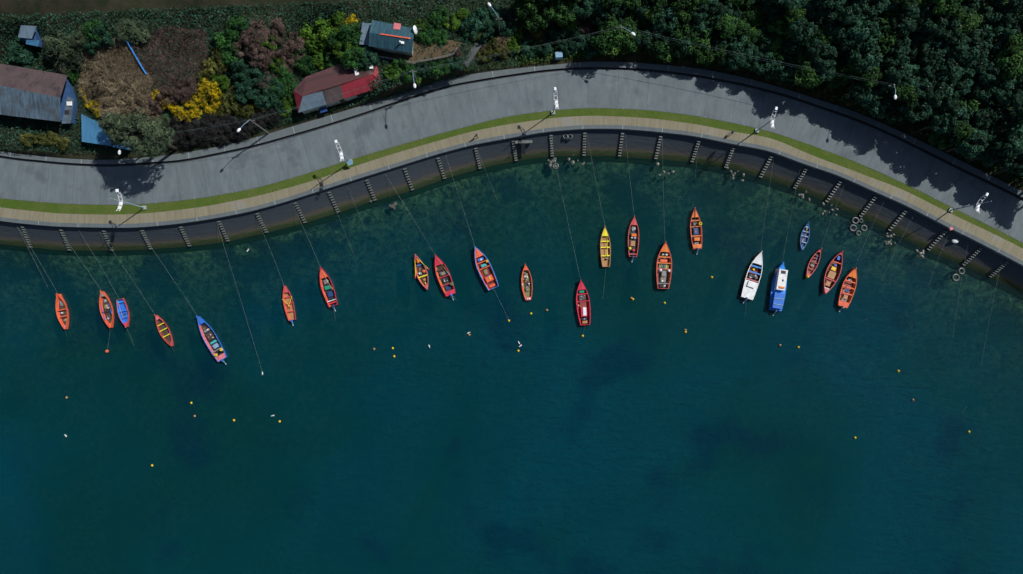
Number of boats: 22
